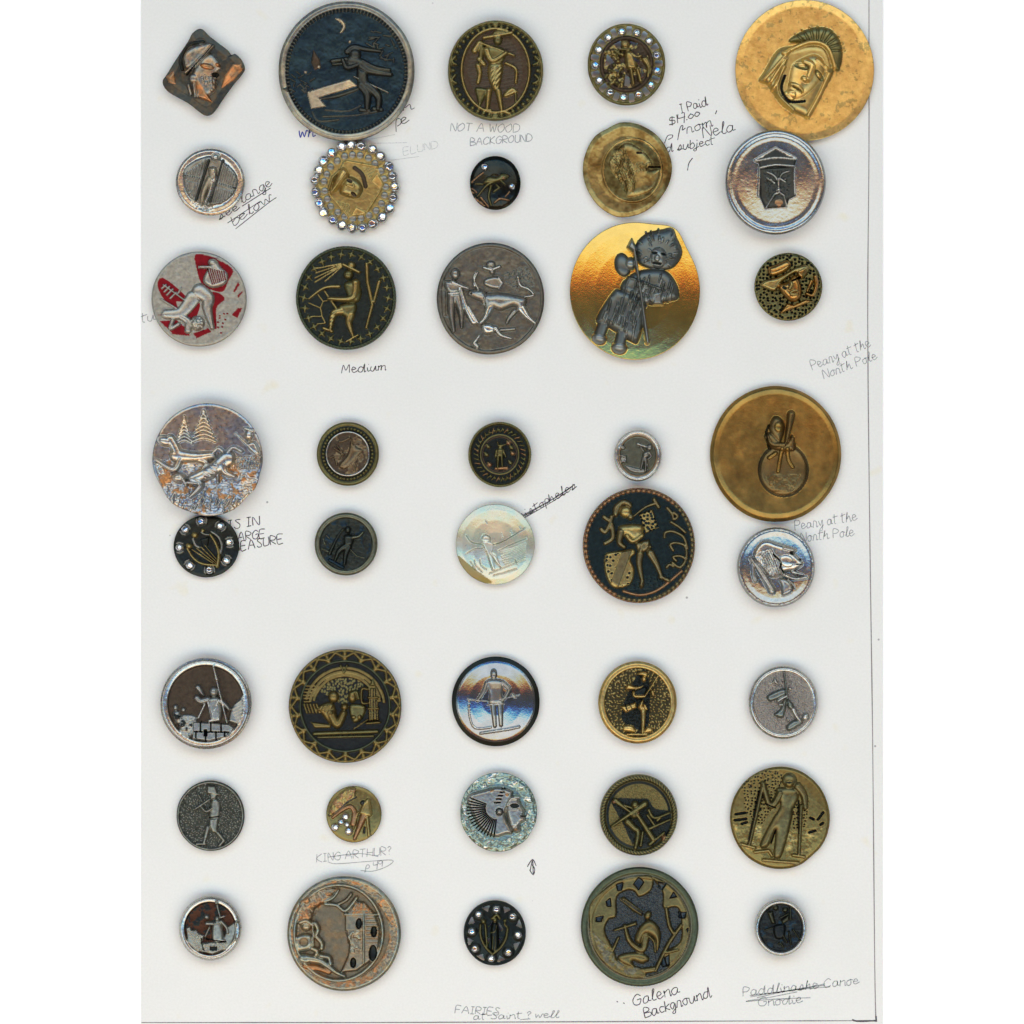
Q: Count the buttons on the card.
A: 40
